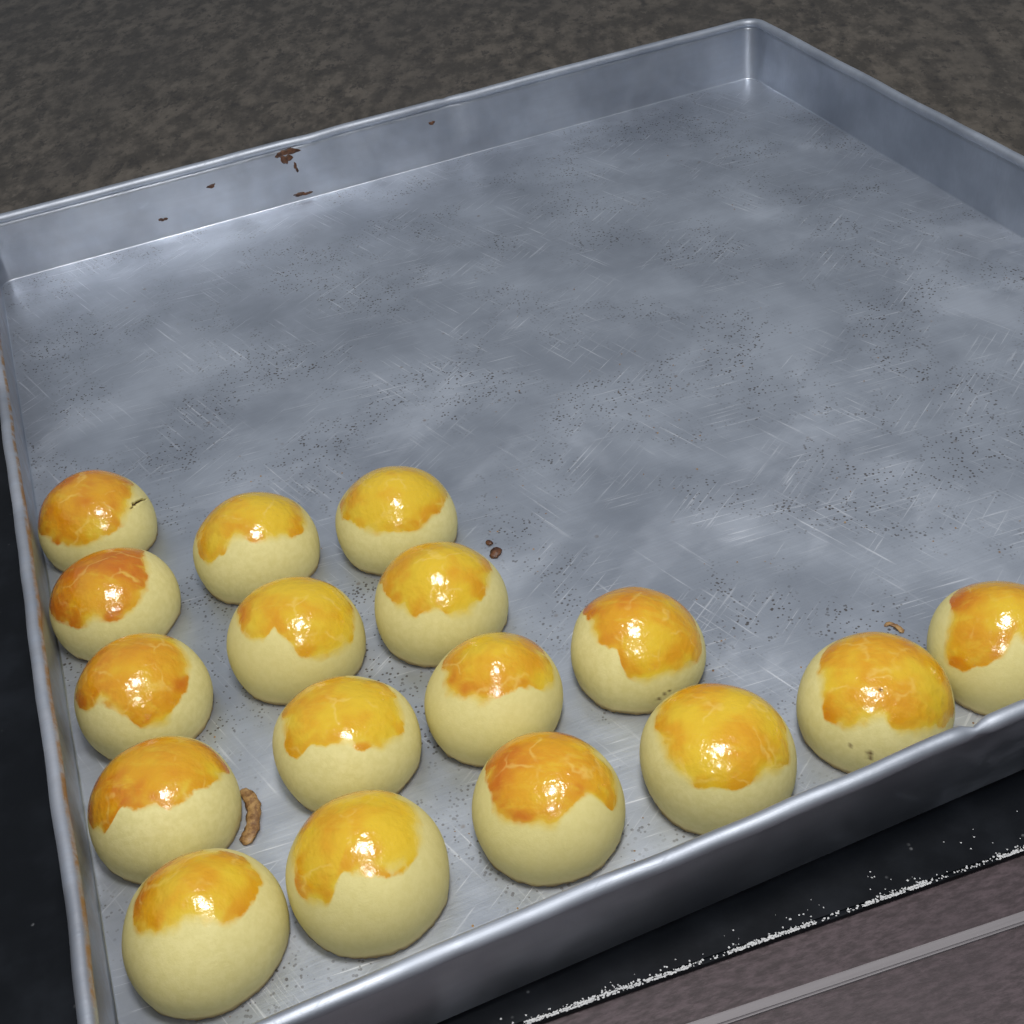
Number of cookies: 17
